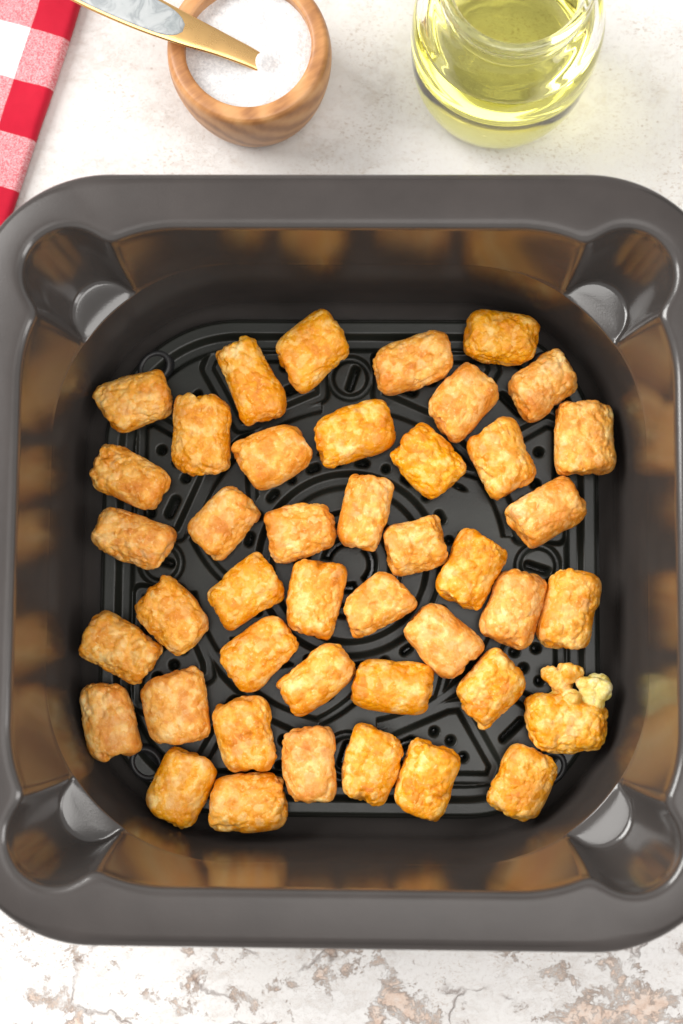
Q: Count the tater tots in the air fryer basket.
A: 43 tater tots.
